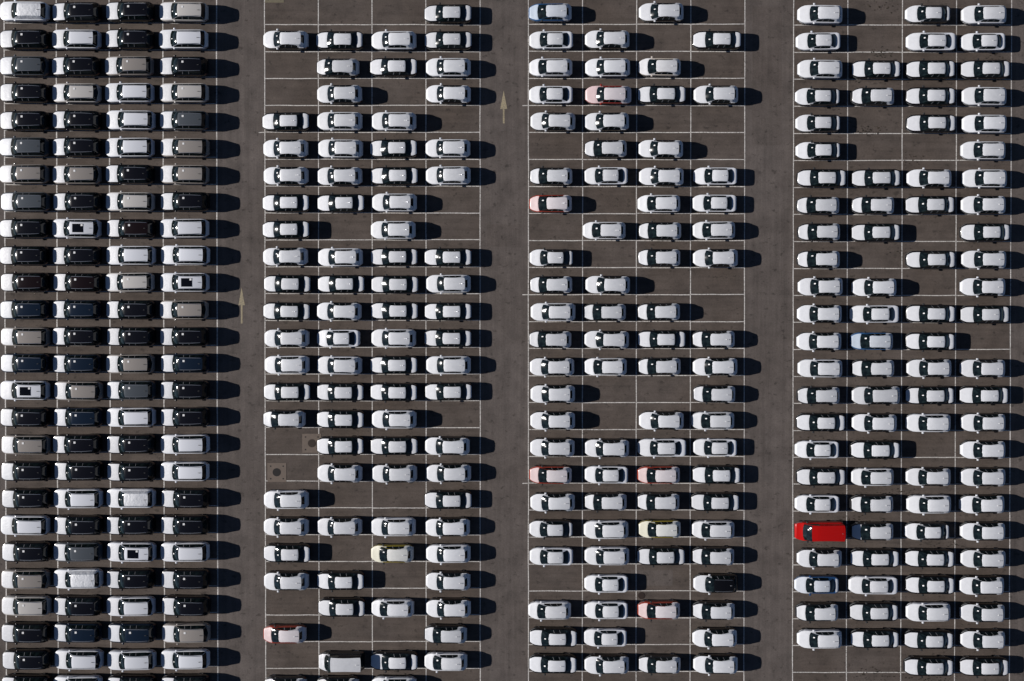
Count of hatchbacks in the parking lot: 153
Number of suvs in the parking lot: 104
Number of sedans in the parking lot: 95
